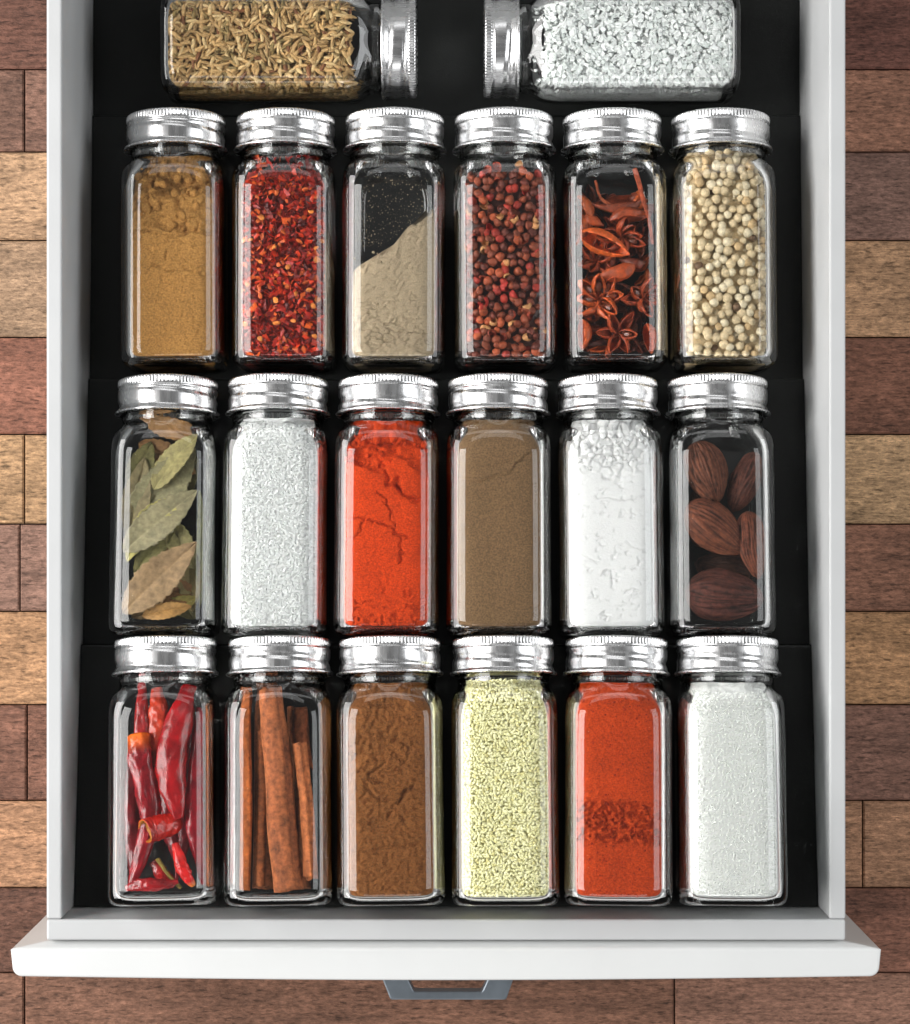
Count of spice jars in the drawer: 20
